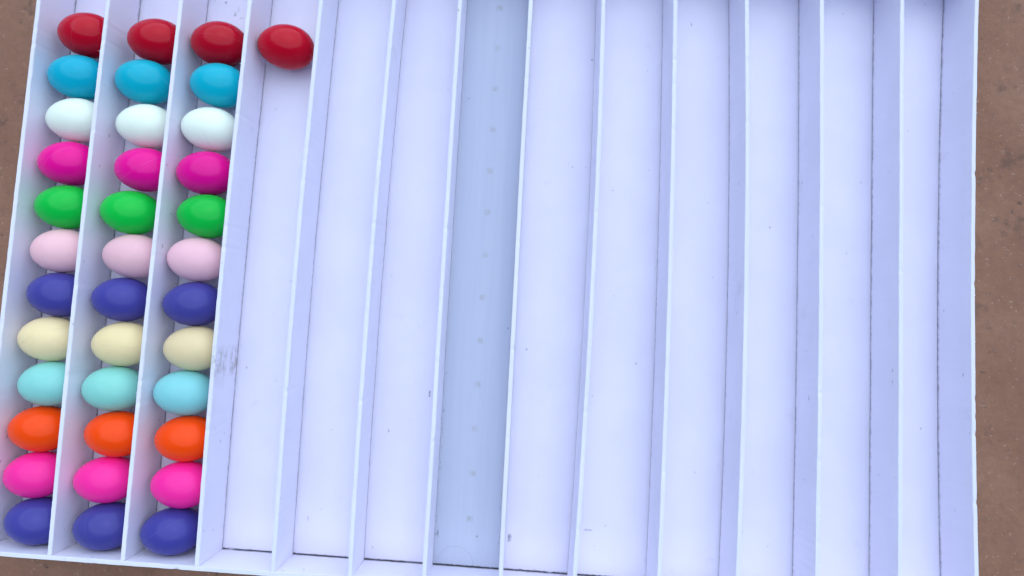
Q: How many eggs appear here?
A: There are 37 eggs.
